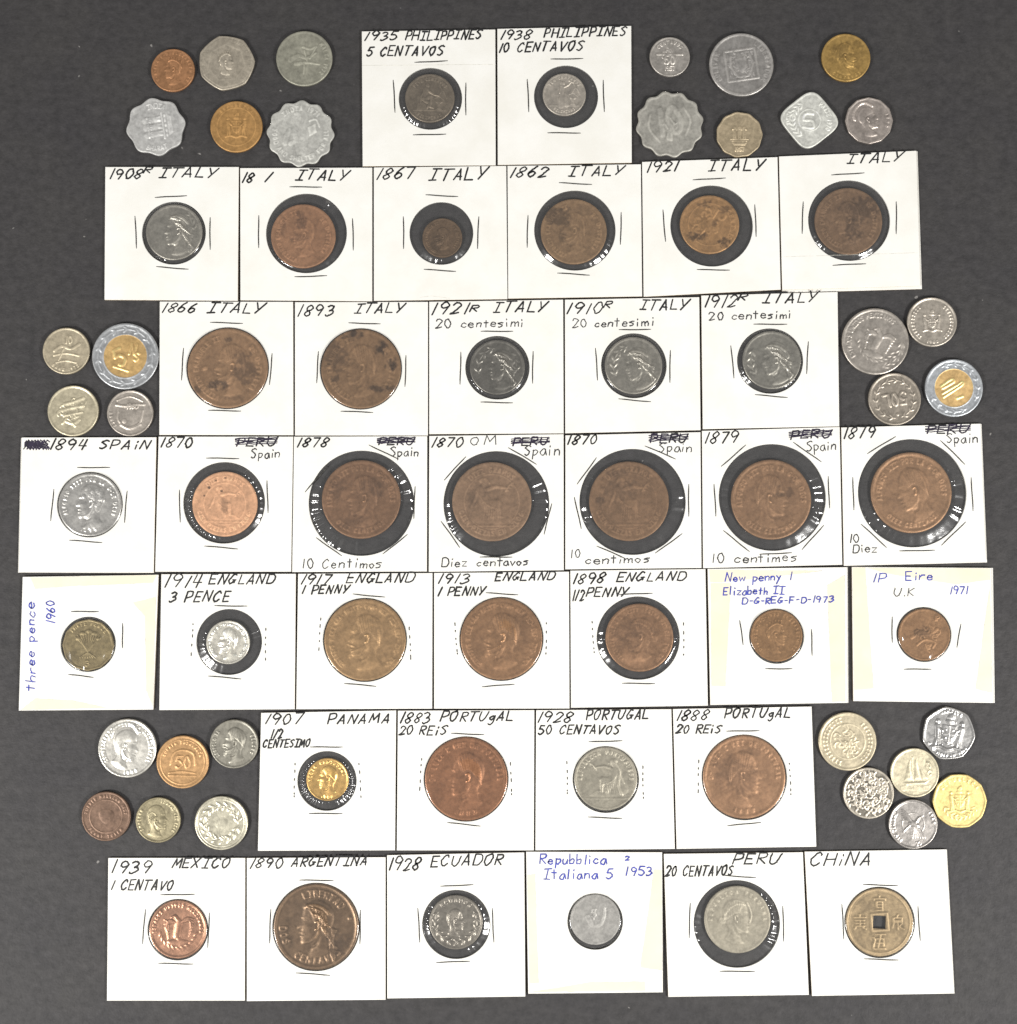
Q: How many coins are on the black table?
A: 70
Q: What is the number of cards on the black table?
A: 37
